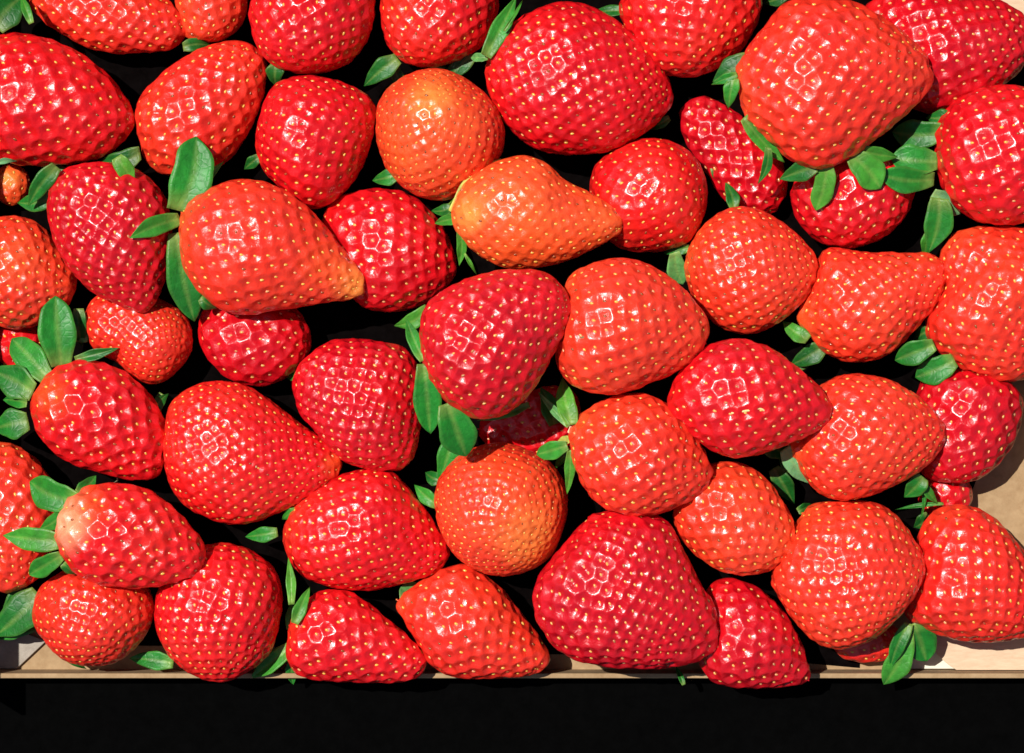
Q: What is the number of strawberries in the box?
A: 53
